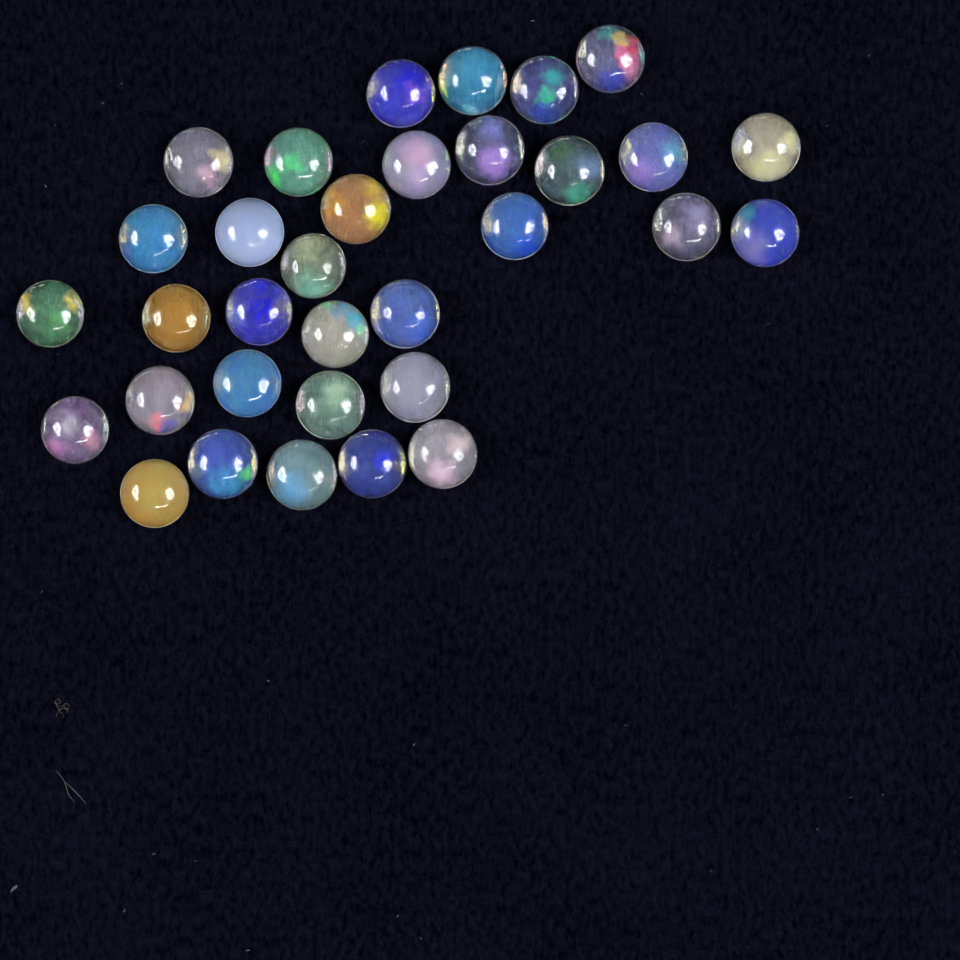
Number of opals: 33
